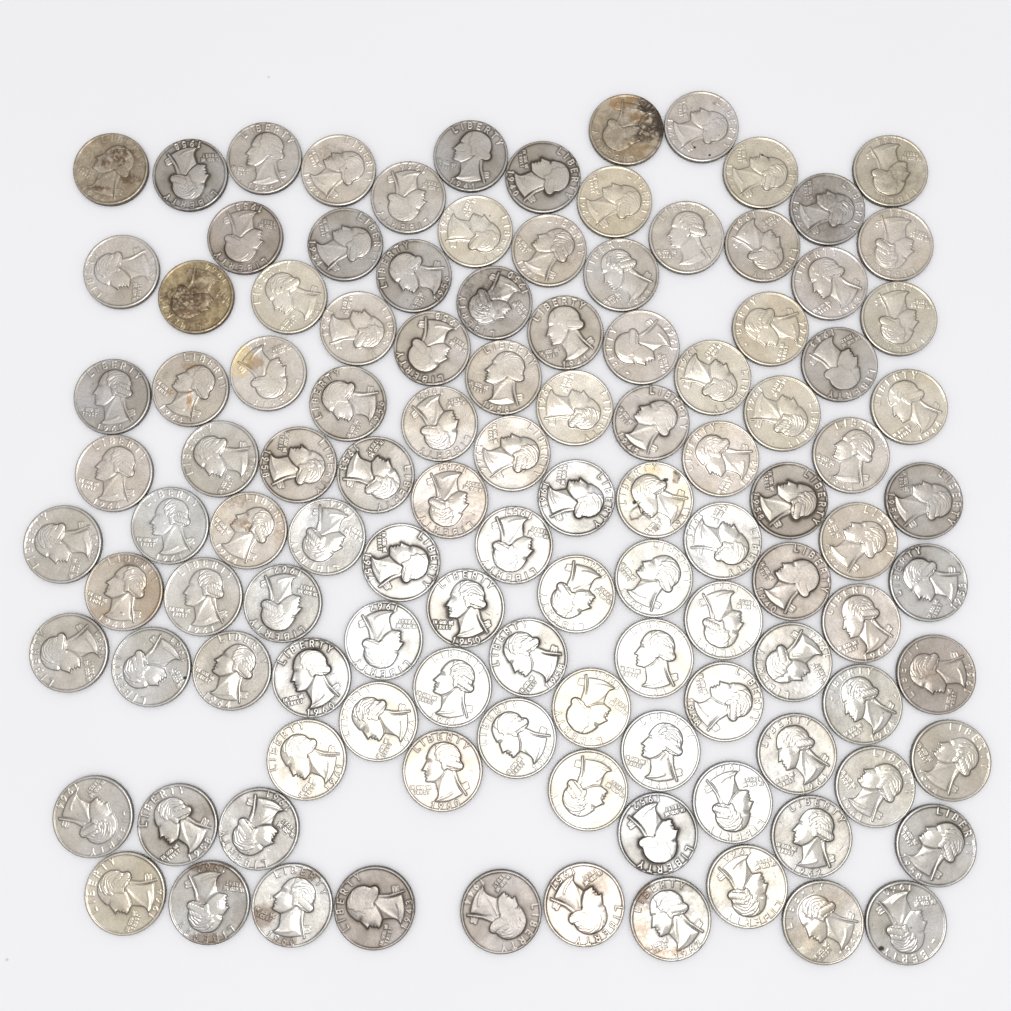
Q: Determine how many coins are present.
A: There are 114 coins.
